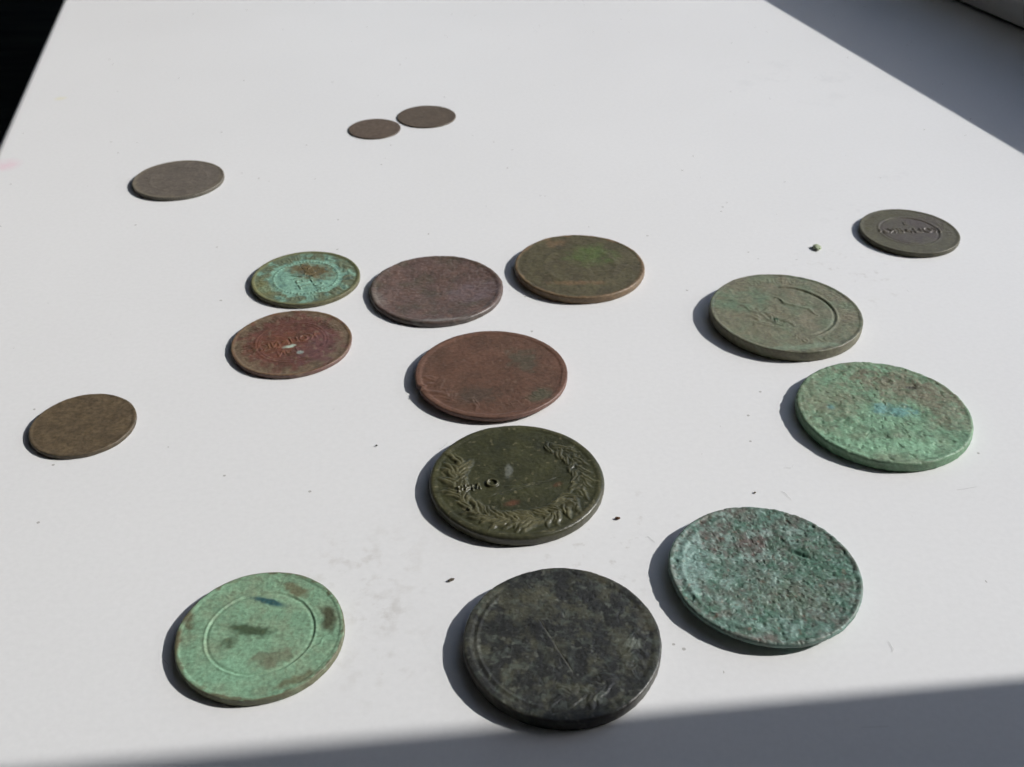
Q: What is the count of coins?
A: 16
